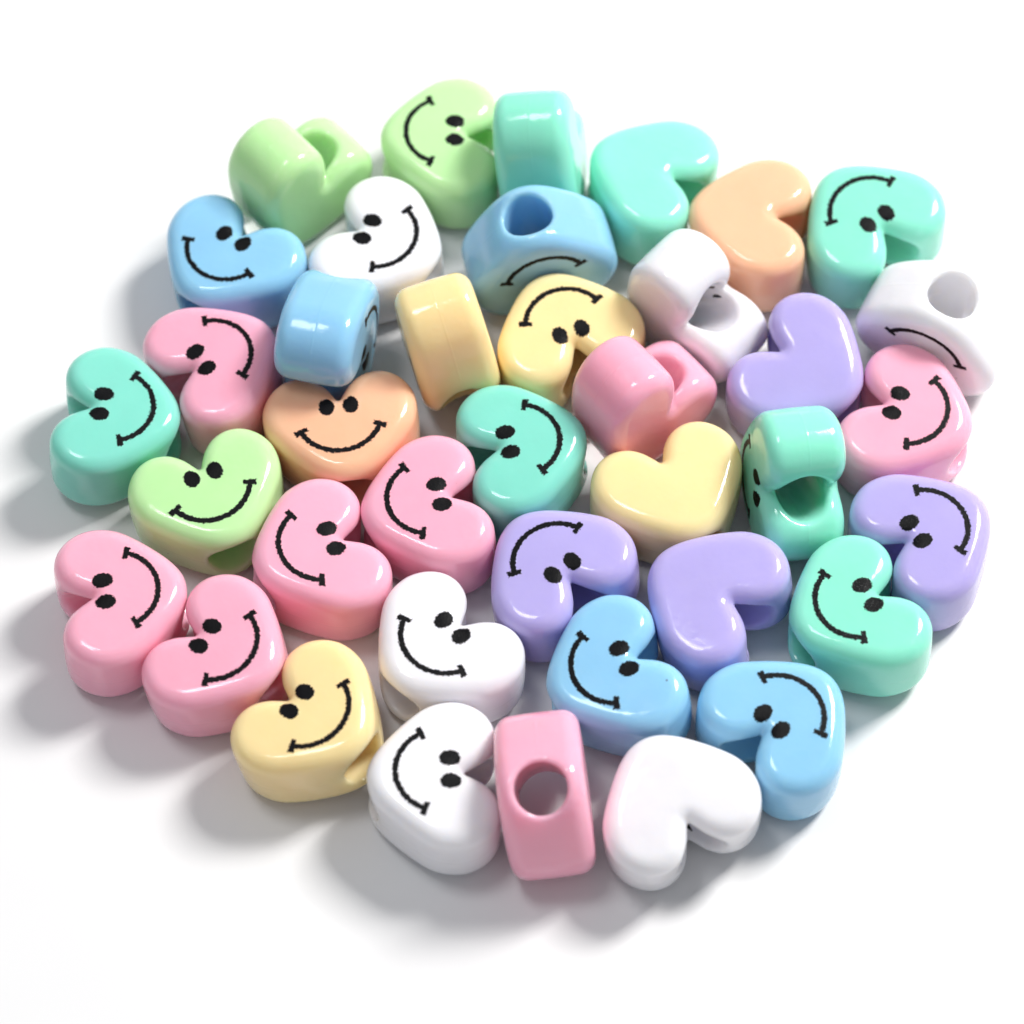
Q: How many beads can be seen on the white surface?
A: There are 39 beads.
